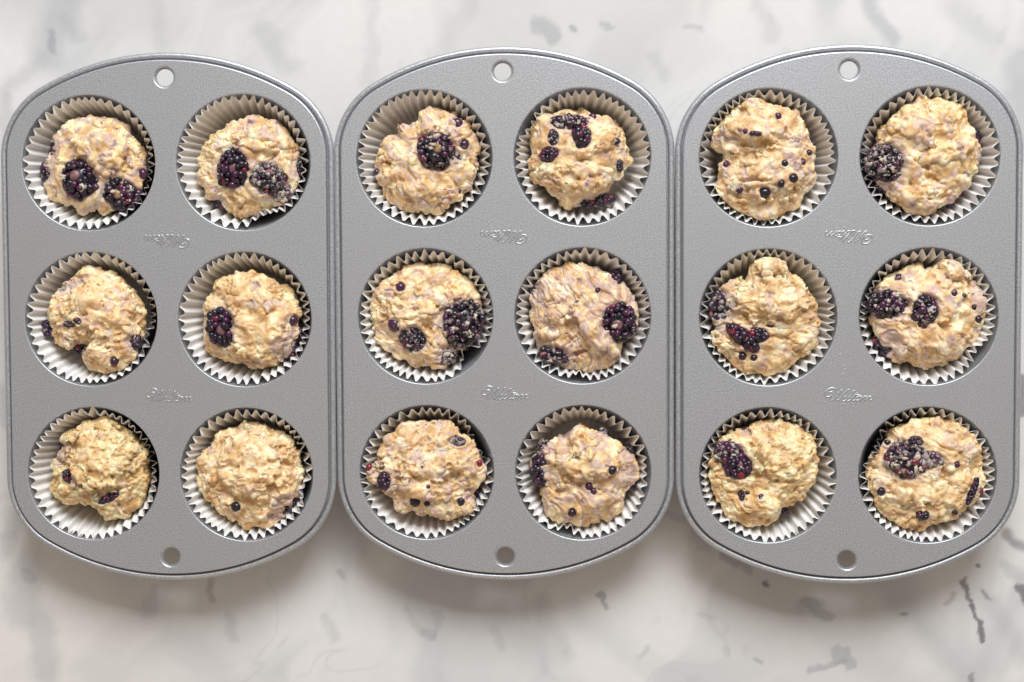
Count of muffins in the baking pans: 18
